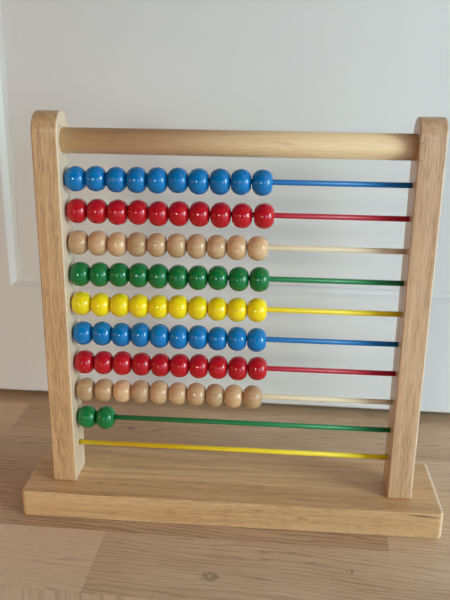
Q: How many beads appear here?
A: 82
